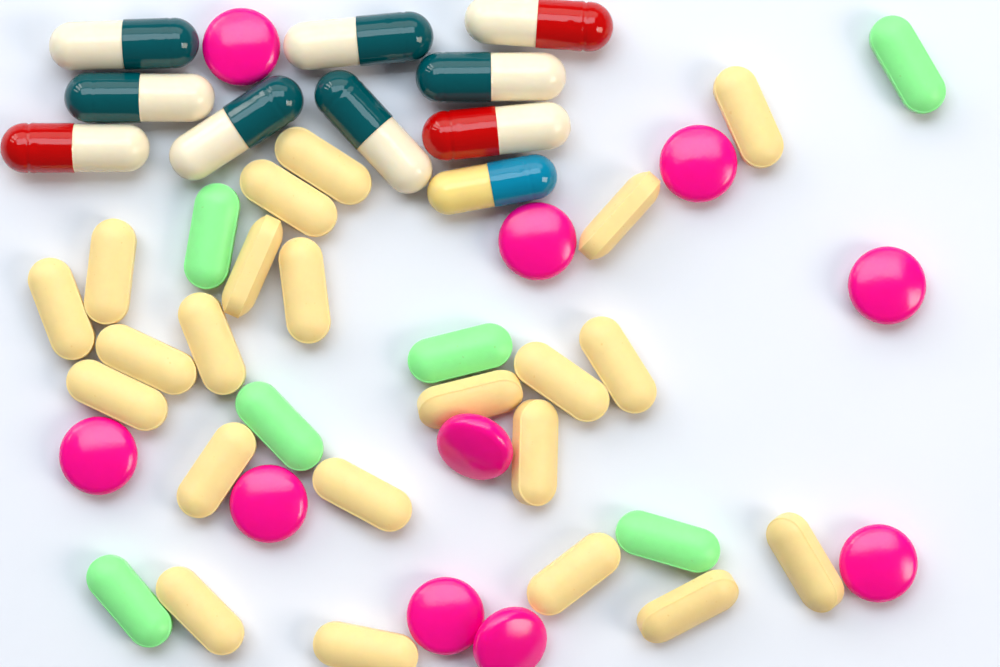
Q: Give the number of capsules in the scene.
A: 10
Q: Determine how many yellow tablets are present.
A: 22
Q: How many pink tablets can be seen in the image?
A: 10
